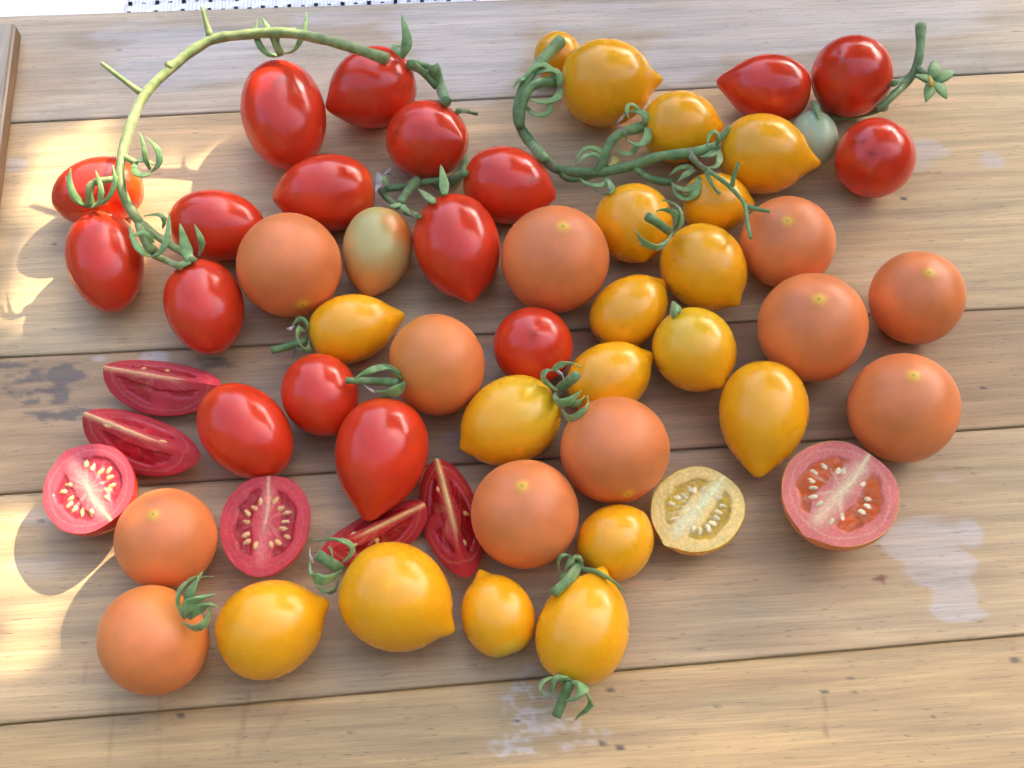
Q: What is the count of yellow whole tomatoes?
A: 18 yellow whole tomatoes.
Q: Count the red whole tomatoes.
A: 17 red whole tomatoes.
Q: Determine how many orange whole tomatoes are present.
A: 11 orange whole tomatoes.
